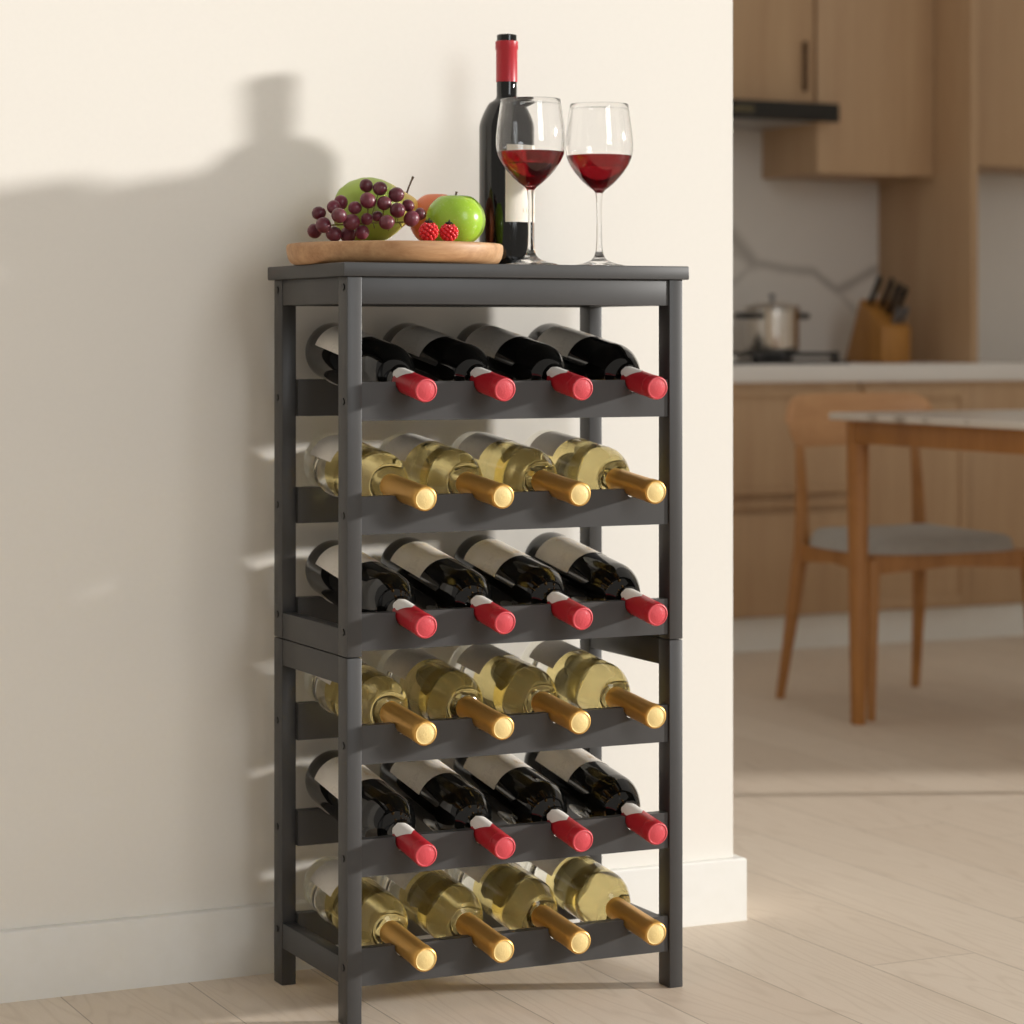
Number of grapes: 23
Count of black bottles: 13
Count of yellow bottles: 12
